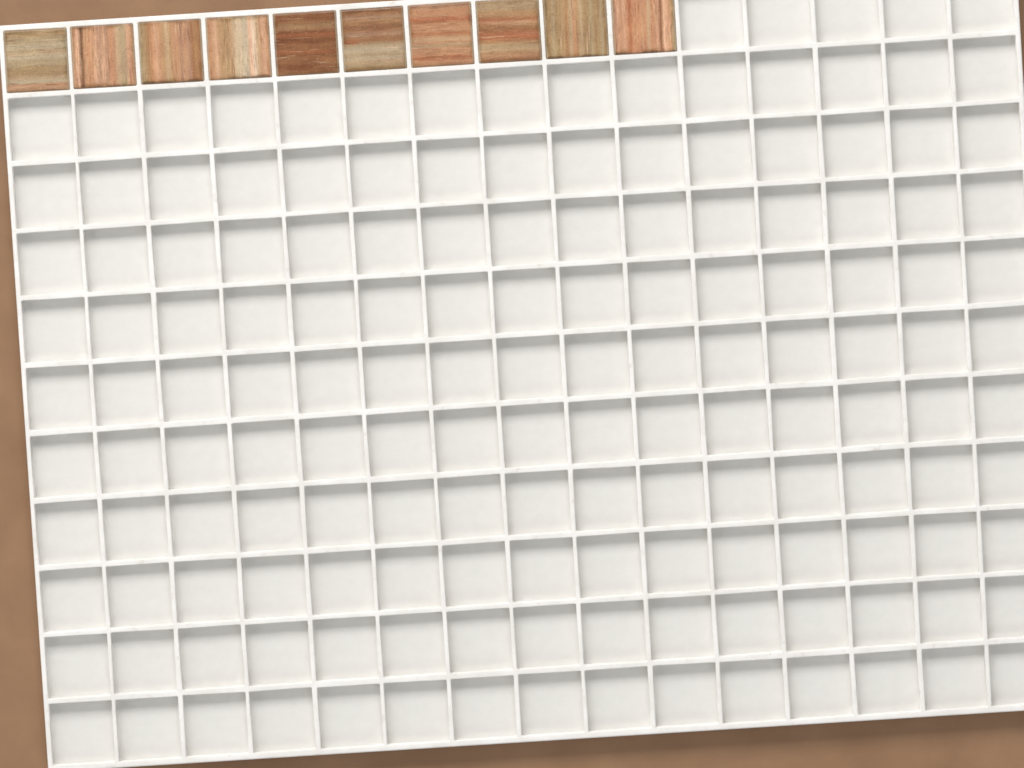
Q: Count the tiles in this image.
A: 10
